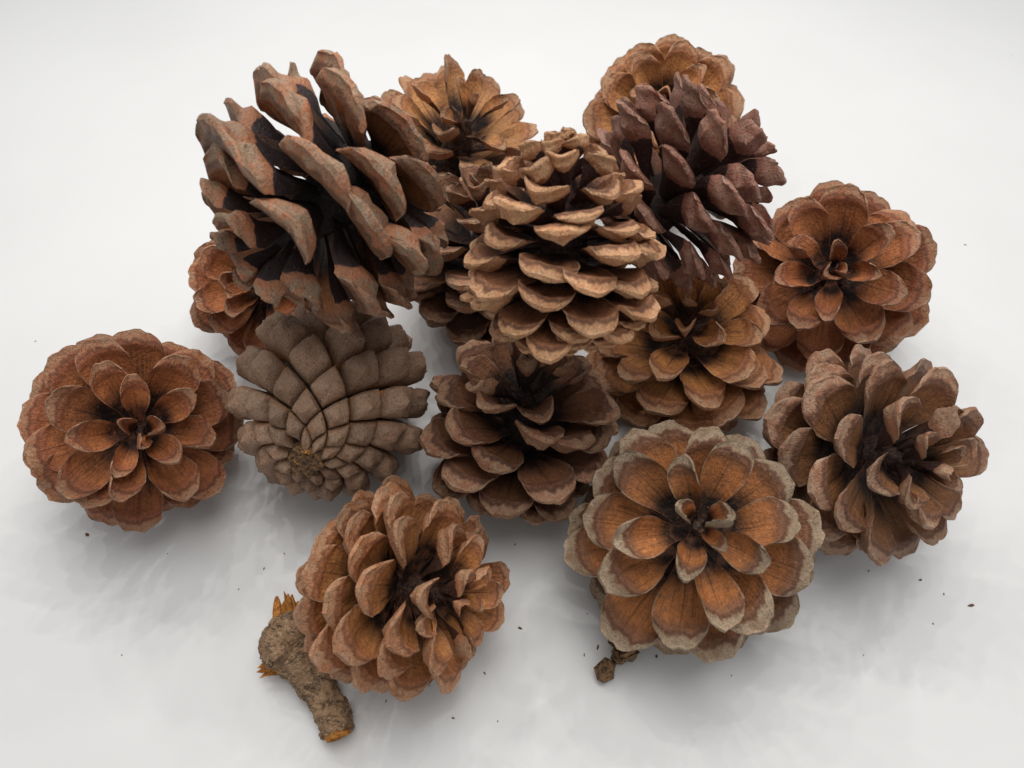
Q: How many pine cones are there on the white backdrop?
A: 15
